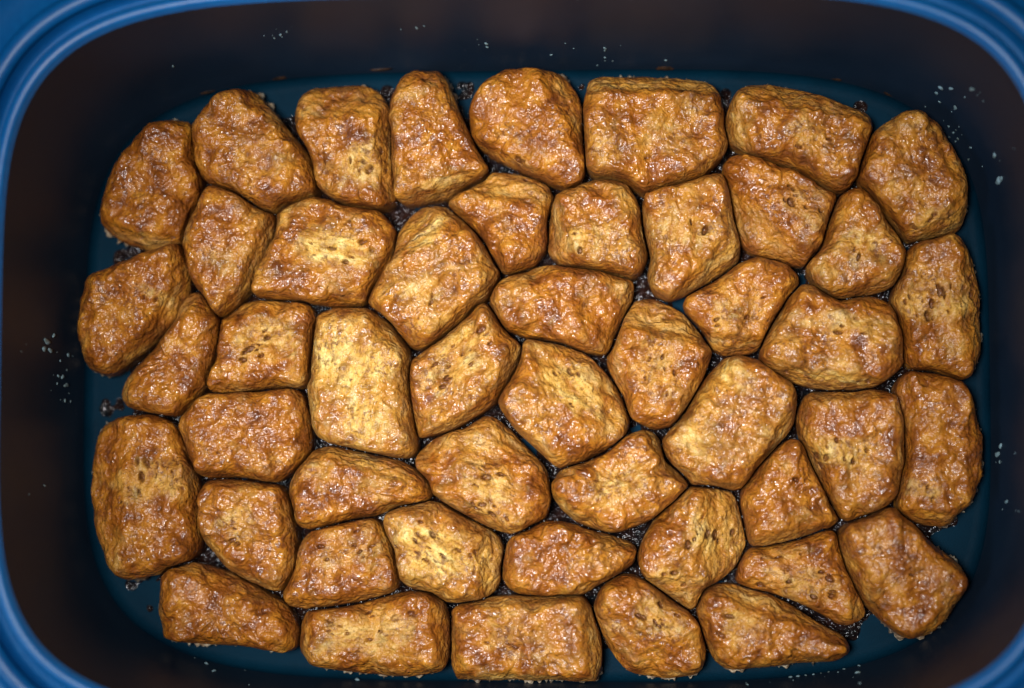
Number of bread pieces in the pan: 48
